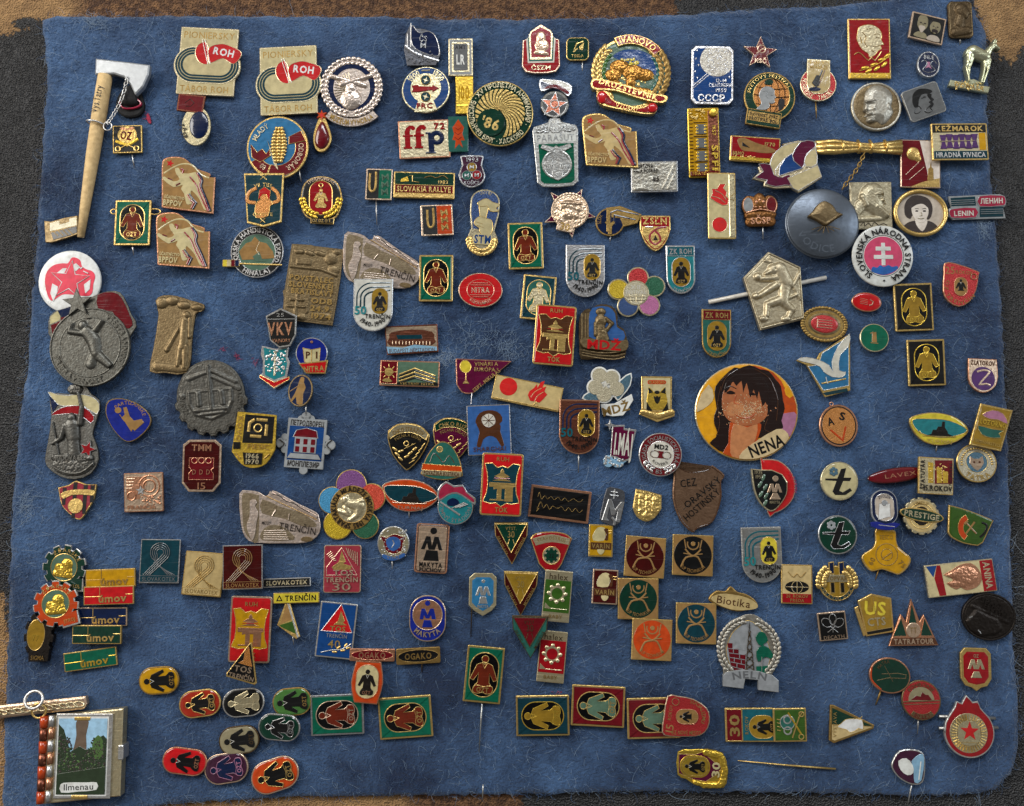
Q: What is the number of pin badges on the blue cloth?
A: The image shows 200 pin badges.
